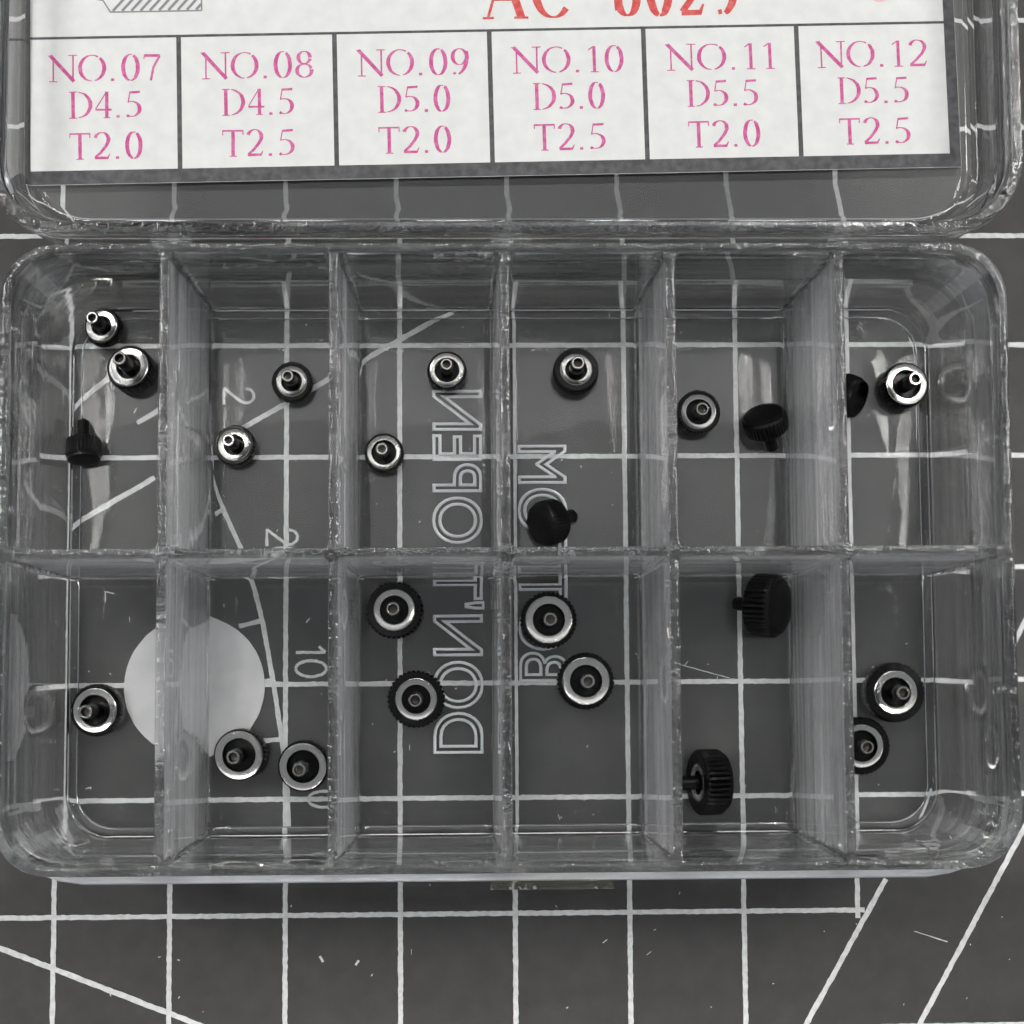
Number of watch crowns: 24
